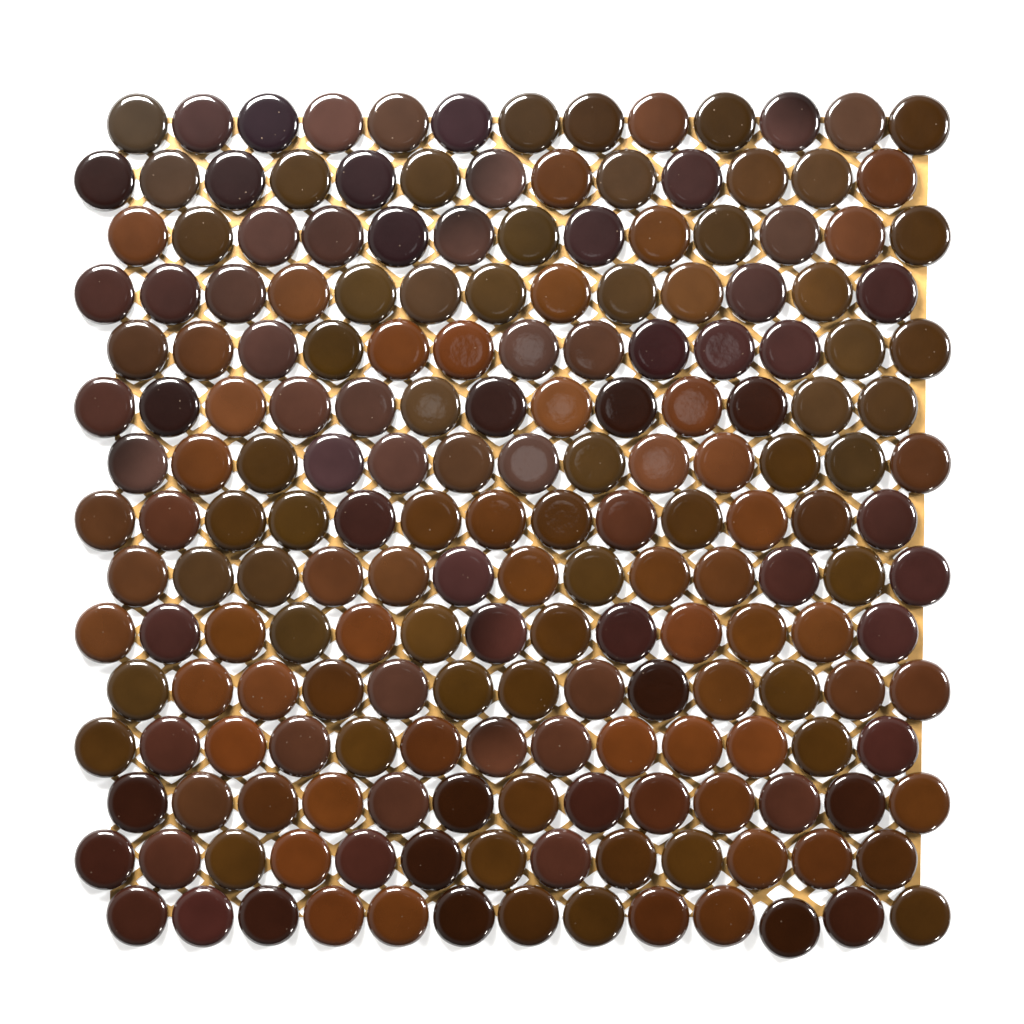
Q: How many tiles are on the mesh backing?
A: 195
